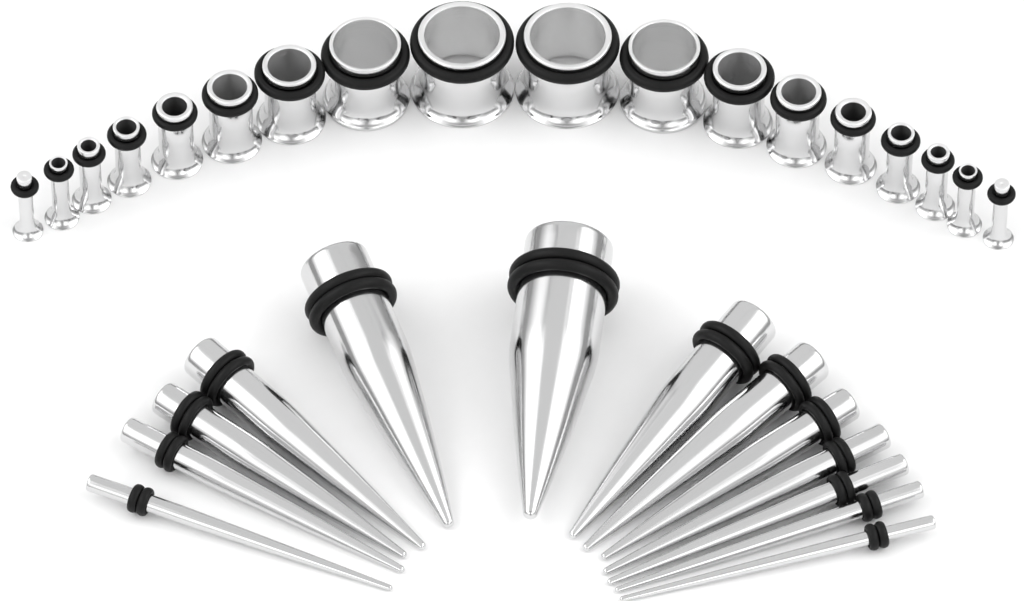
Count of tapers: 13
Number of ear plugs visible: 18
